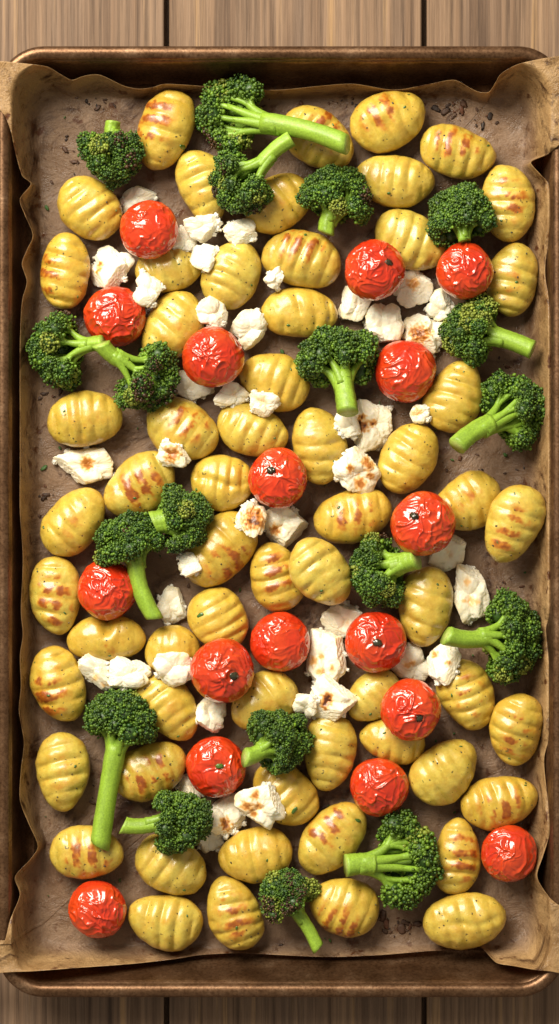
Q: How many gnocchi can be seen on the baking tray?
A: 60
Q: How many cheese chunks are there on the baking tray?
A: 44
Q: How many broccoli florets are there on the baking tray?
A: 19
